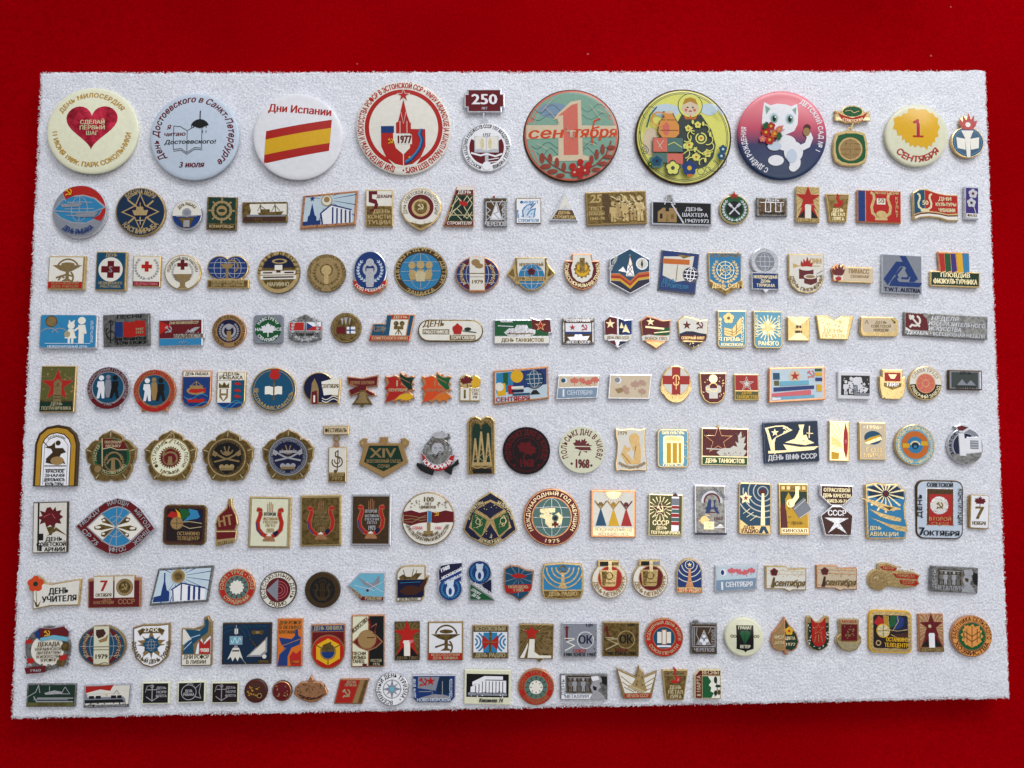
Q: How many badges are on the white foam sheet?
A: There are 192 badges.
